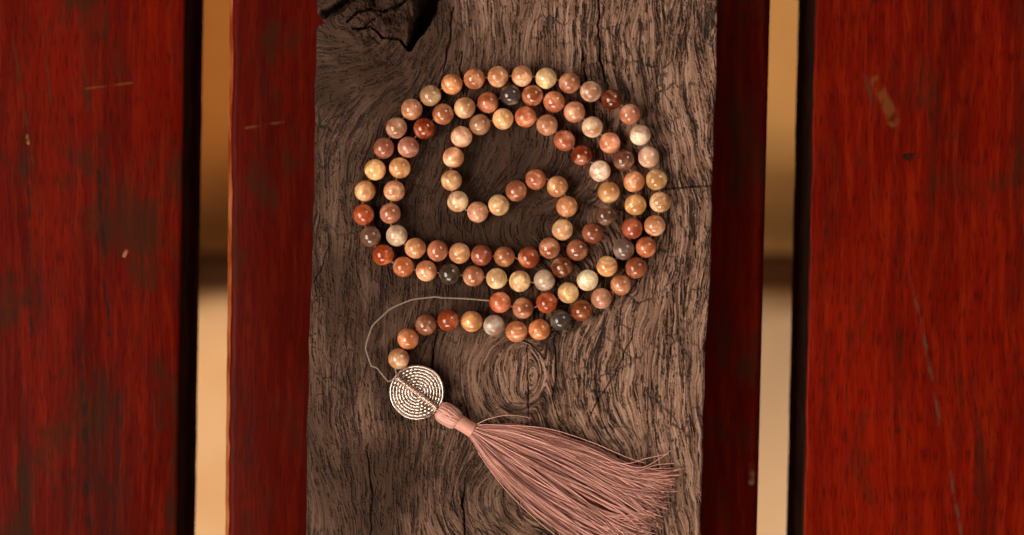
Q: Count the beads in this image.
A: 100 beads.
